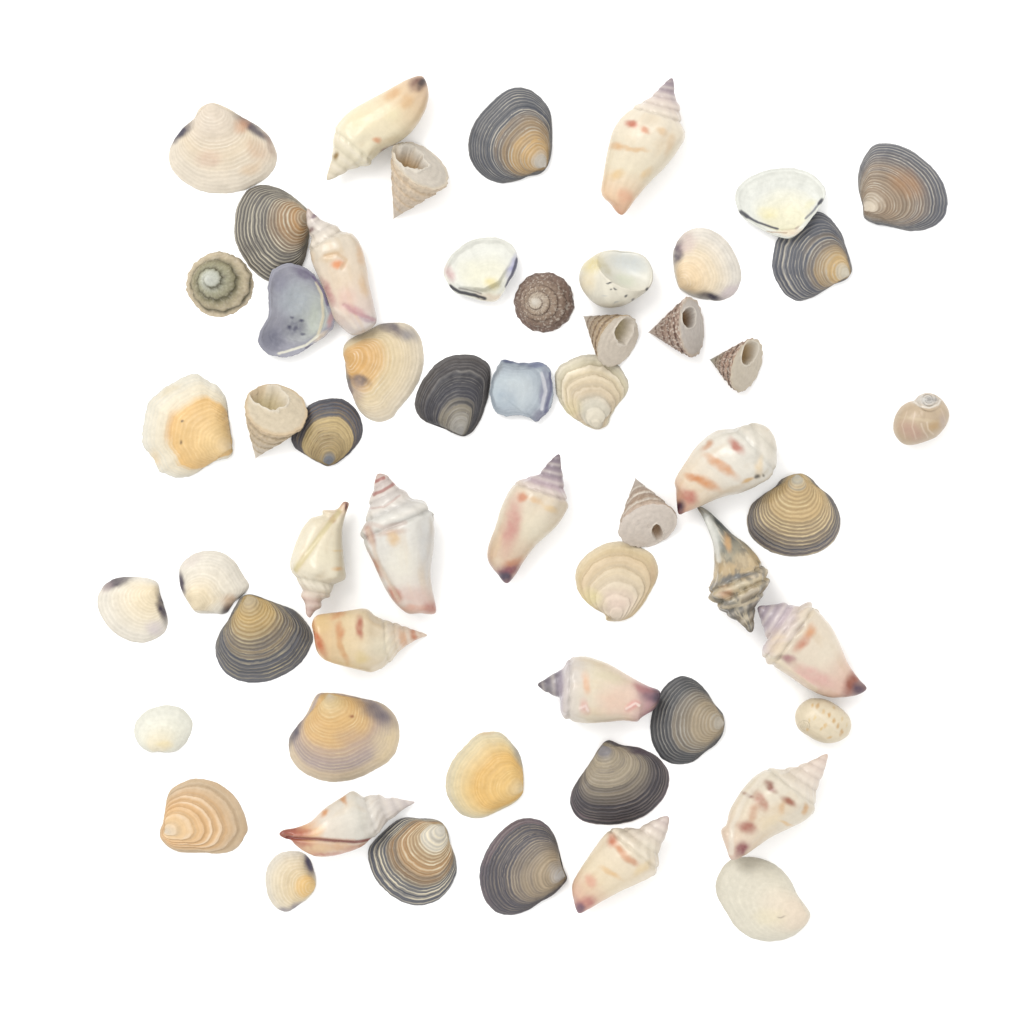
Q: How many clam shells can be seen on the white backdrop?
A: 30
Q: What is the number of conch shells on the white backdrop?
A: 14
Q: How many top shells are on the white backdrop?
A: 8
